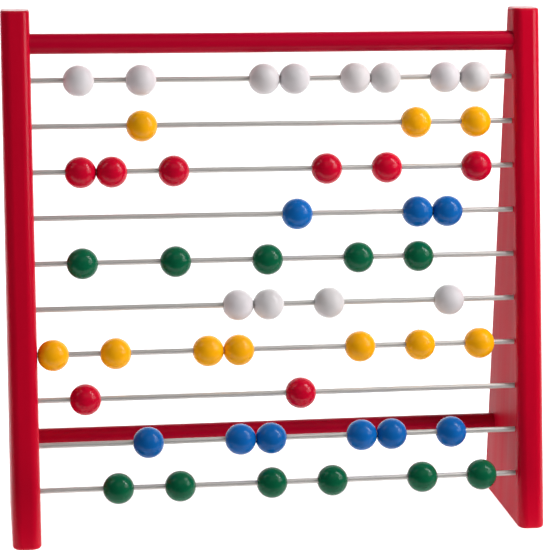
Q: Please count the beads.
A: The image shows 50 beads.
